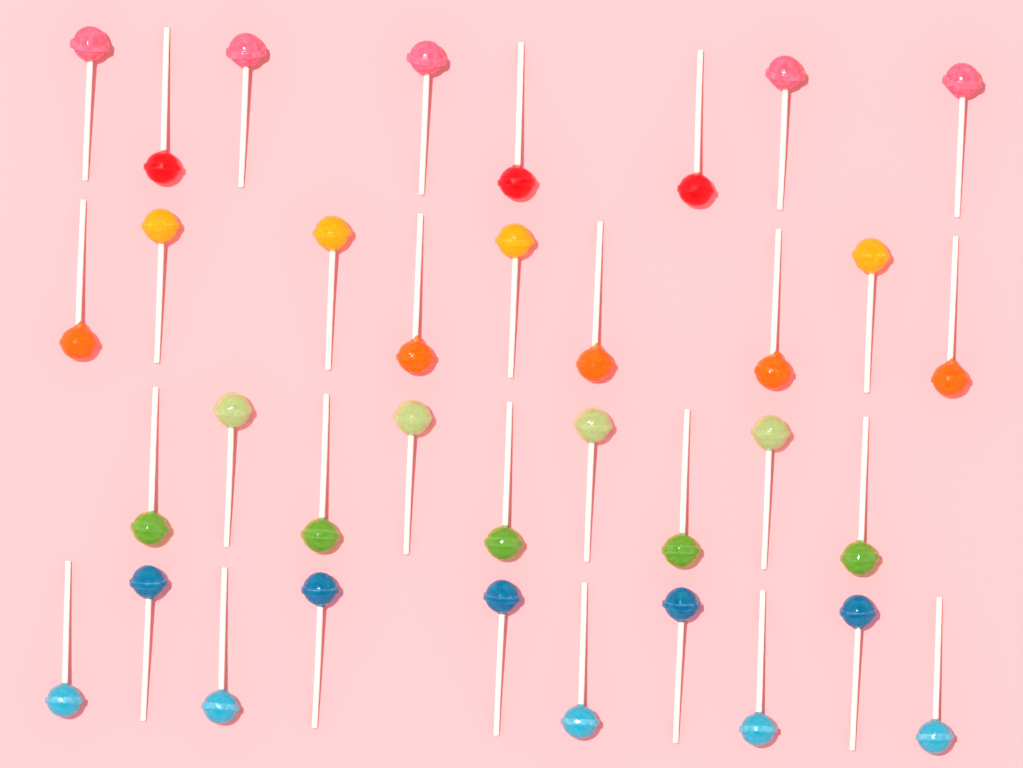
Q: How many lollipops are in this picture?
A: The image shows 36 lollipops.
